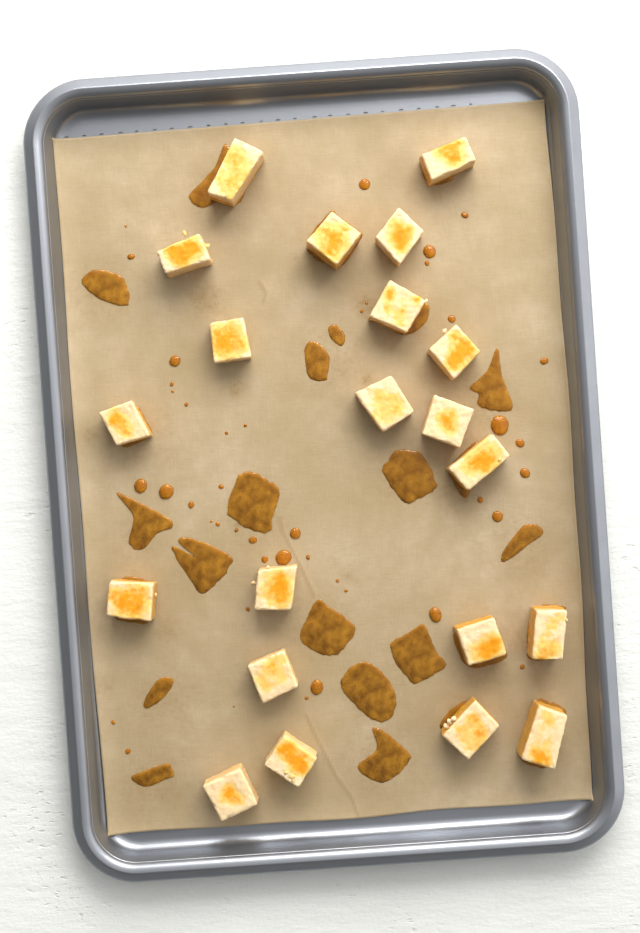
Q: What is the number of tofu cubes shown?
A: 21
